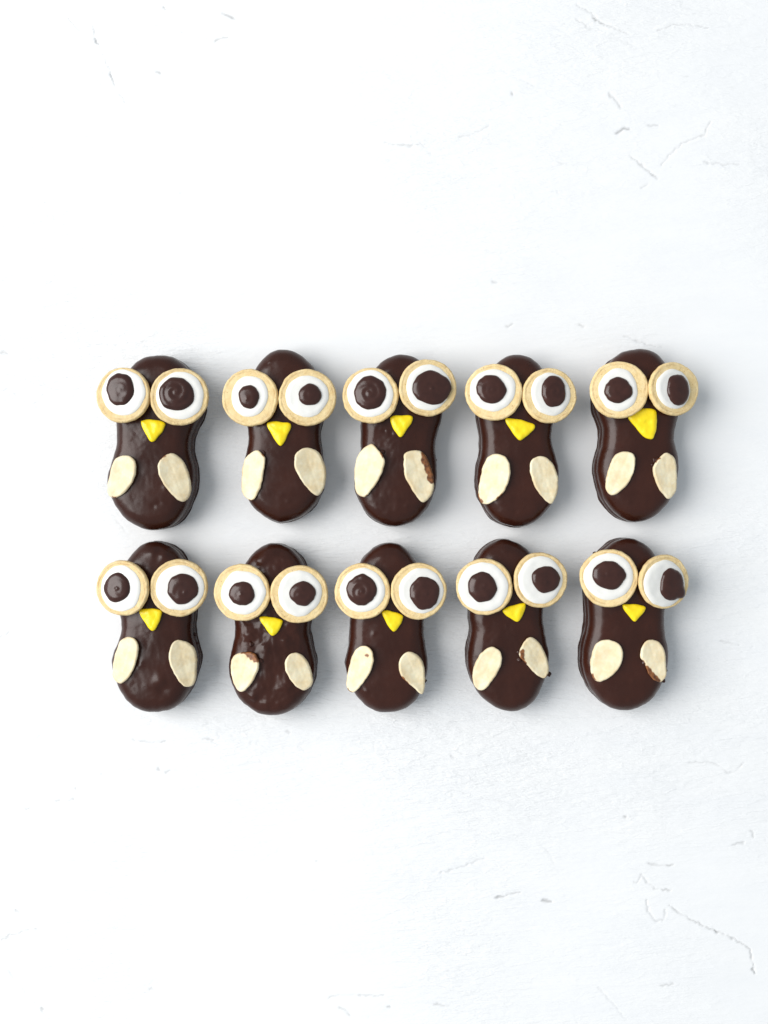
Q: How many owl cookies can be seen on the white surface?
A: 10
